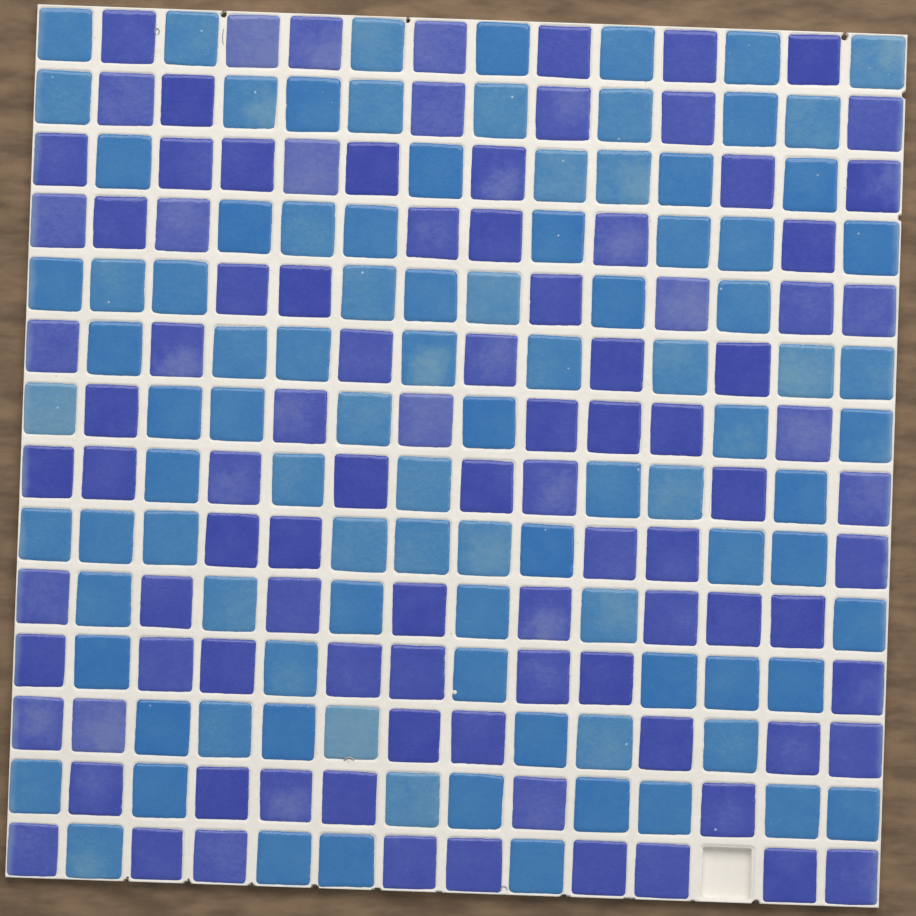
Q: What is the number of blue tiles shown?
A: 97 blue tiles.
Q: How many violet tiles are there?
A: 98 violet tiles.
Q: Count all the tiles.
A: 195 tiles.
